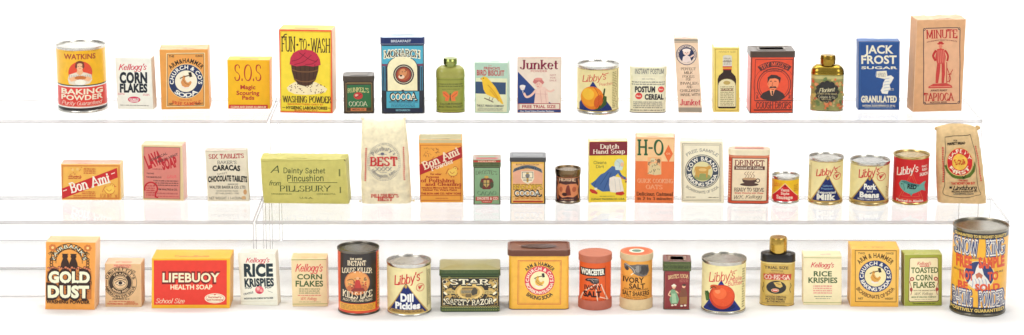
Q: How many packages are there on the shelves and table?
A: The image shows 54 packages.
